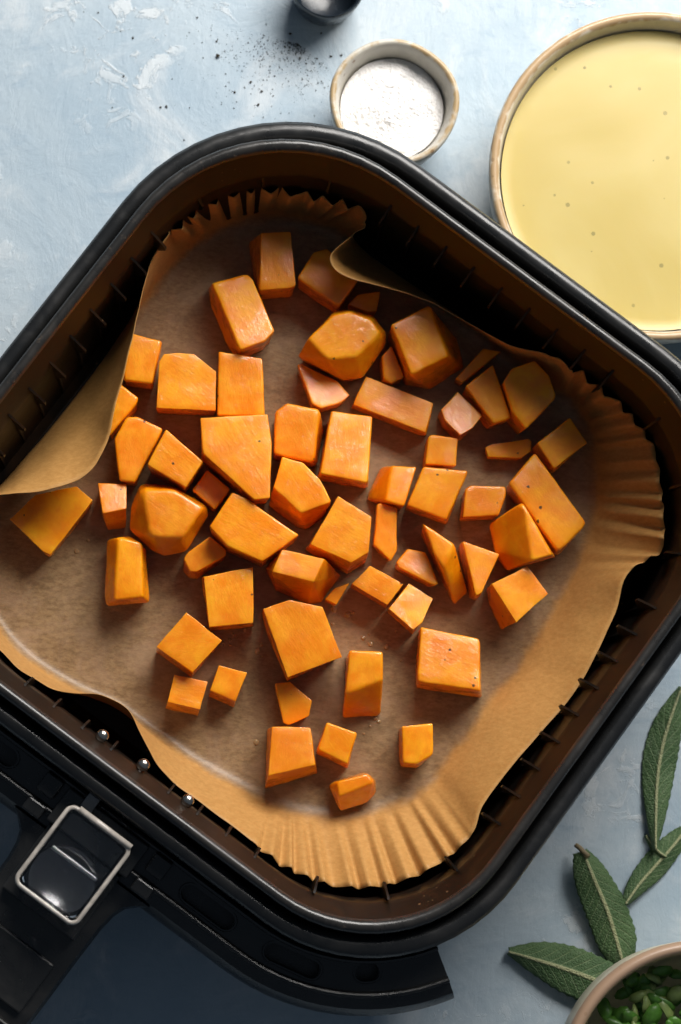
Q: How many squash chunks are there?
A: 60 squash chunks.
